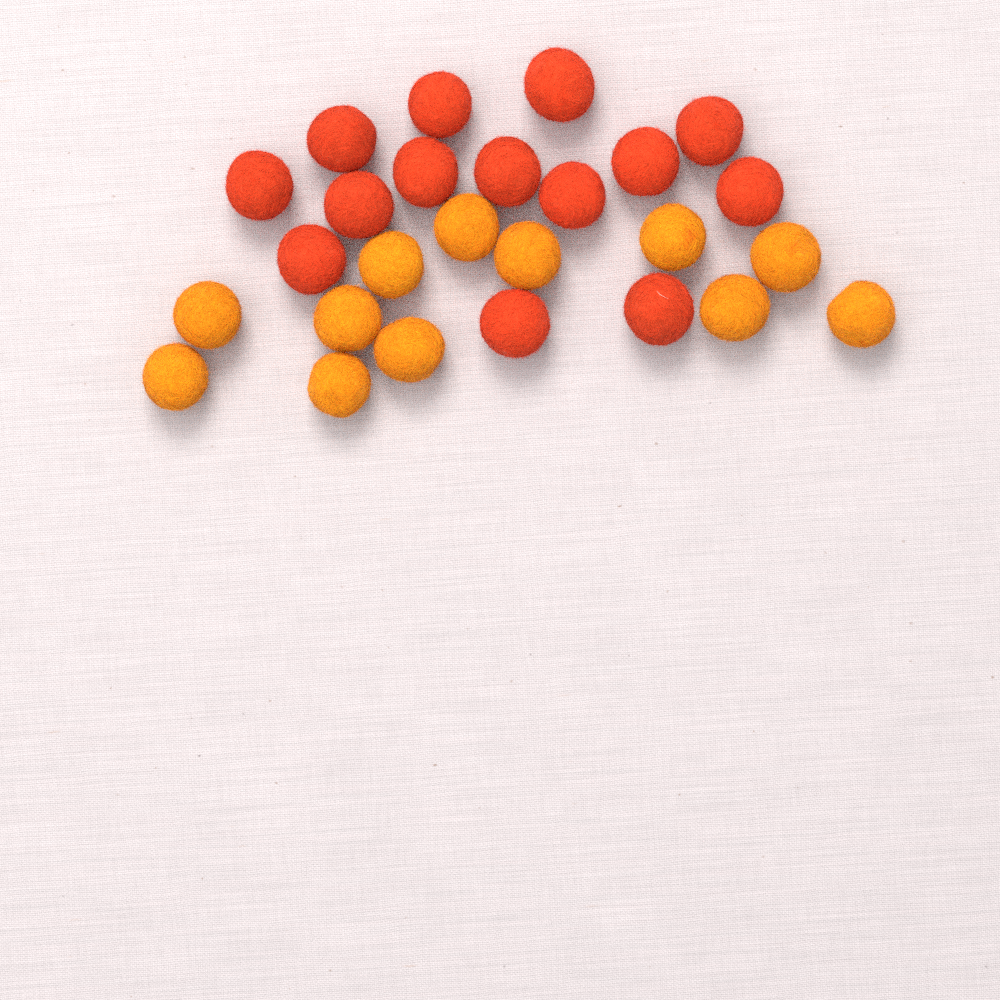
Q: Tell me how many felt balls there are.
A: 26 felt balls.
